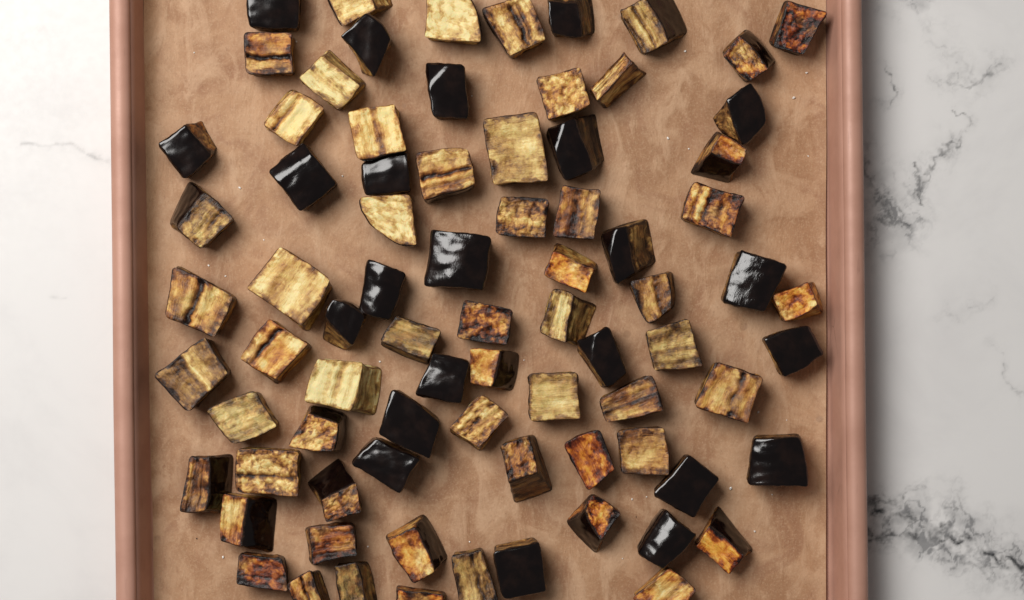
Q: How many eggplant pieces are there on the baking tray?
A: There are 79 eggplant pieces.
